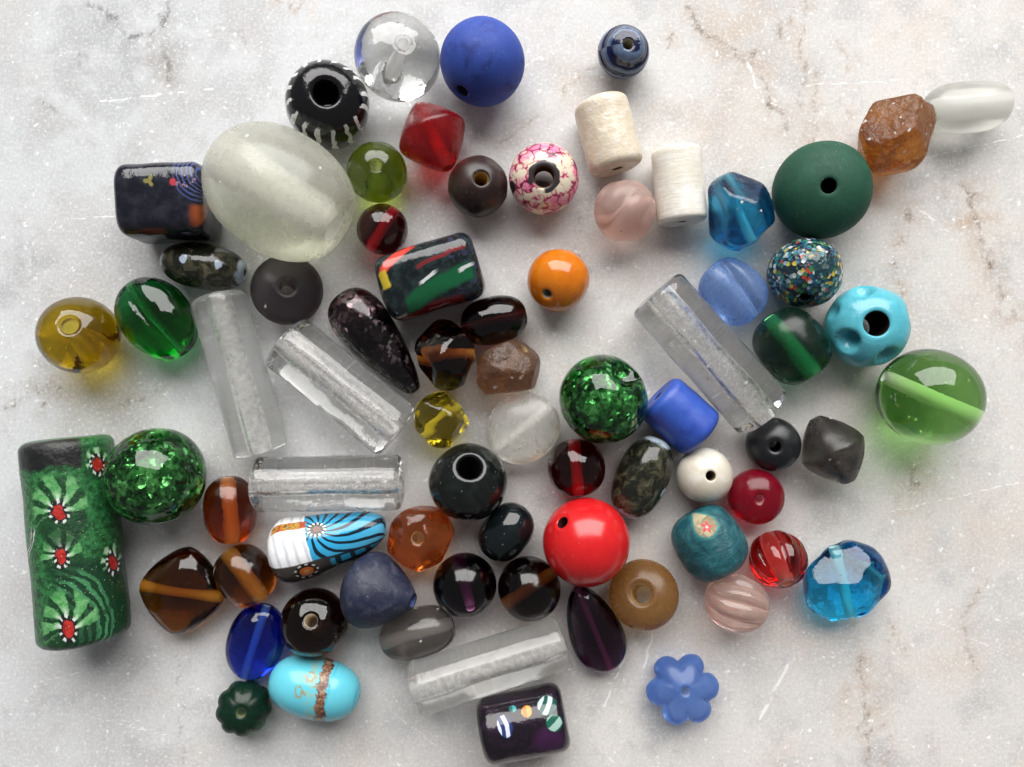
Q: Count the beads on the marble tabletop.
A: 74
